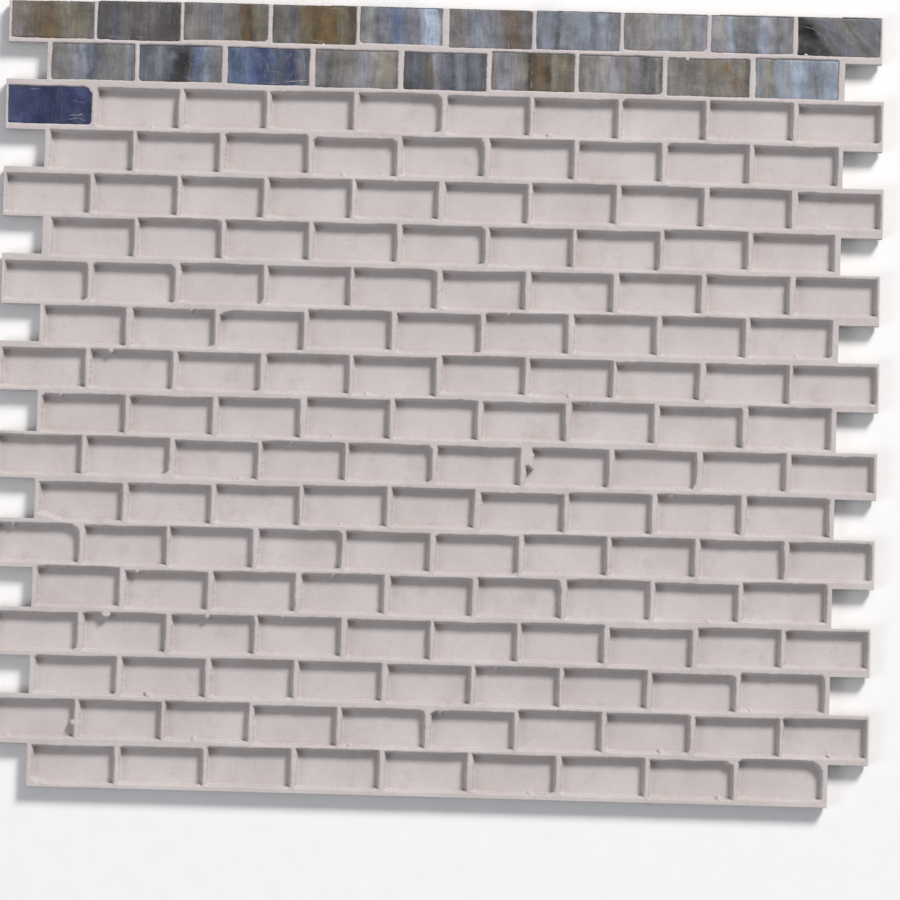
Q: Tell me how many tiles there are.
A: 20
